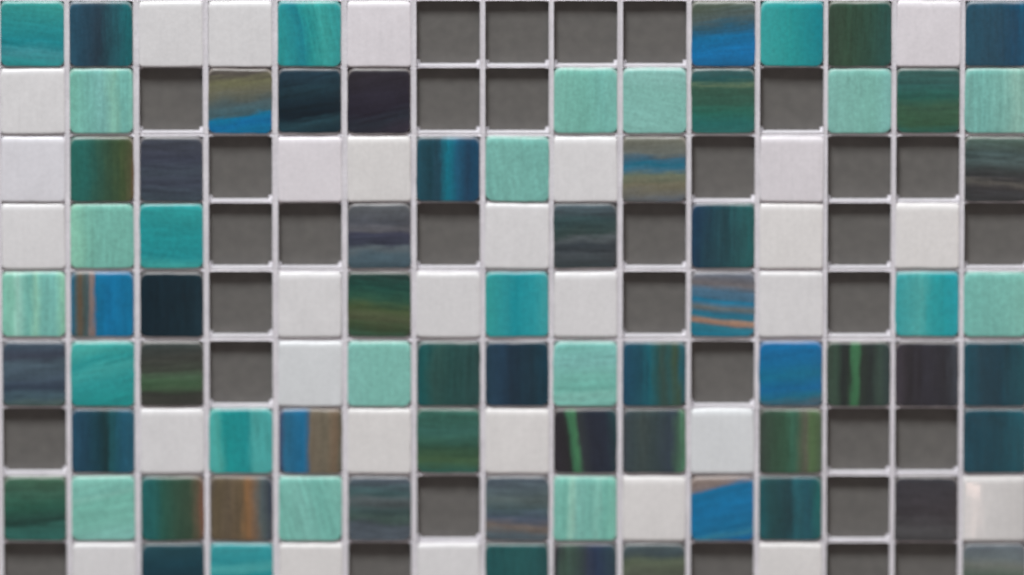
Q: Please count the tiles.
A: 102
